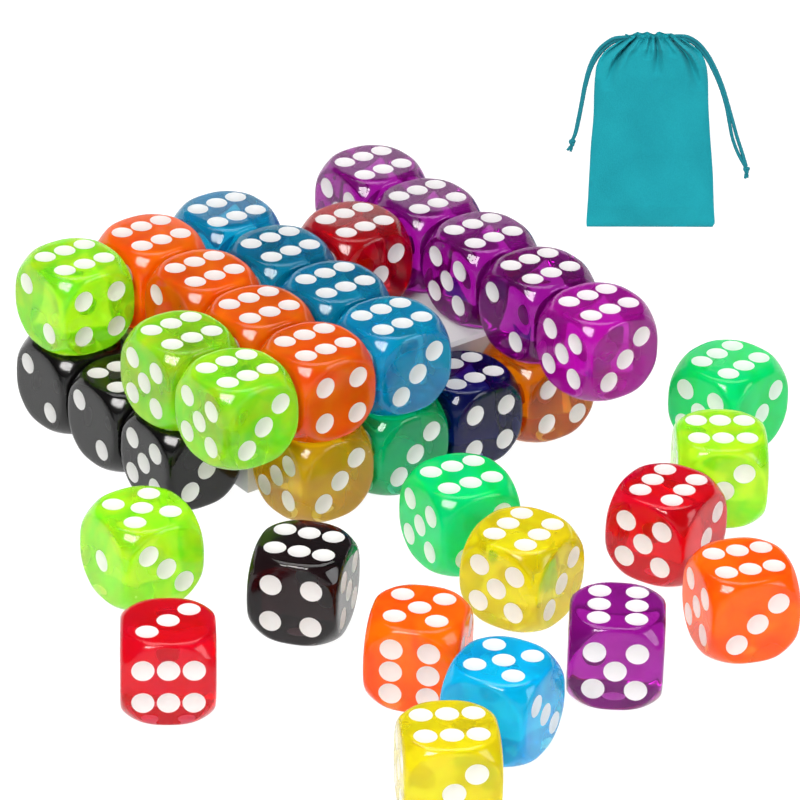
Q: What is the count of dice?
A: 37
